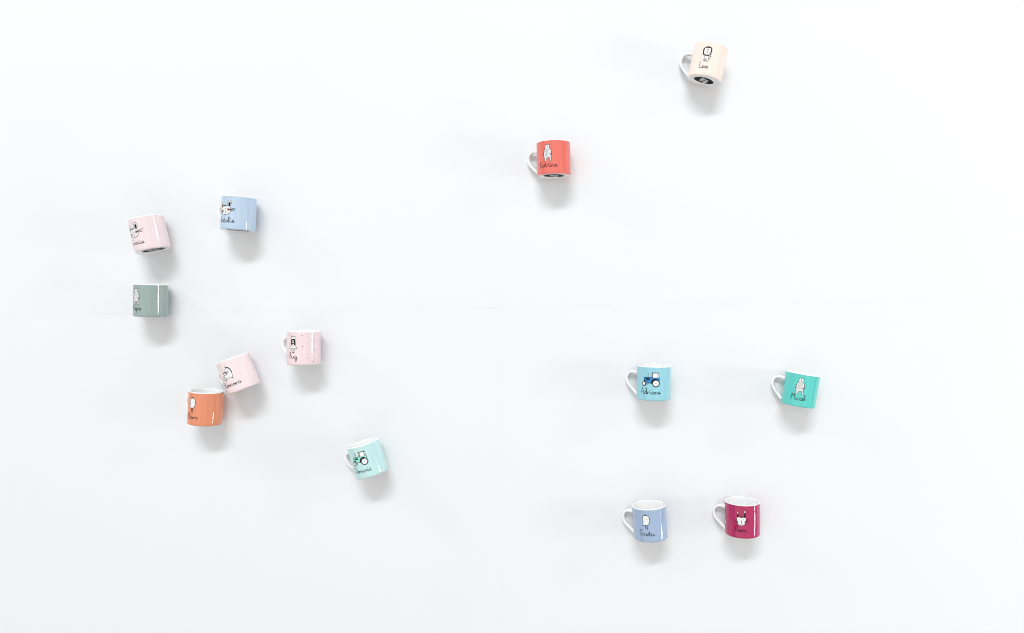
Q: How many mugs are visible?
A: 13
